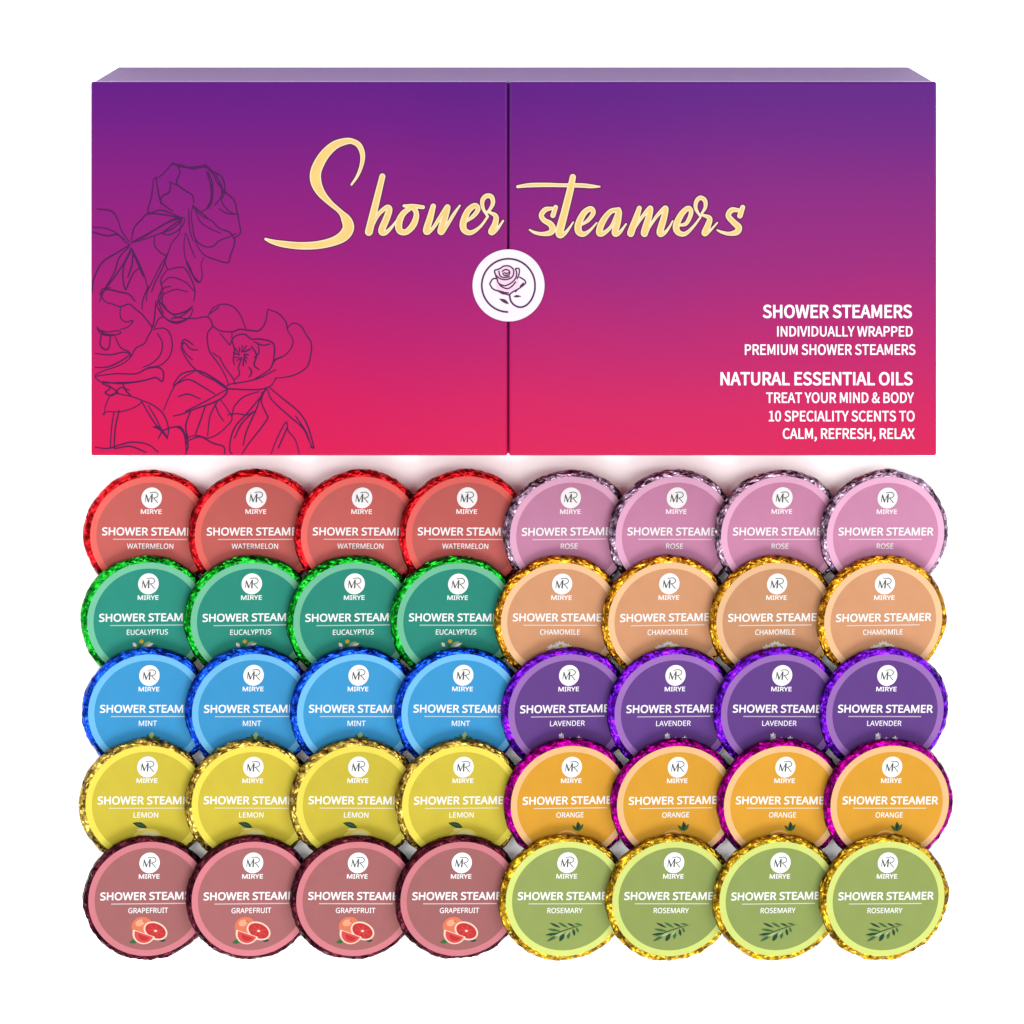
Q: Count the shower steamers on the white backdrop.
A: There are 40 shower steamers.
